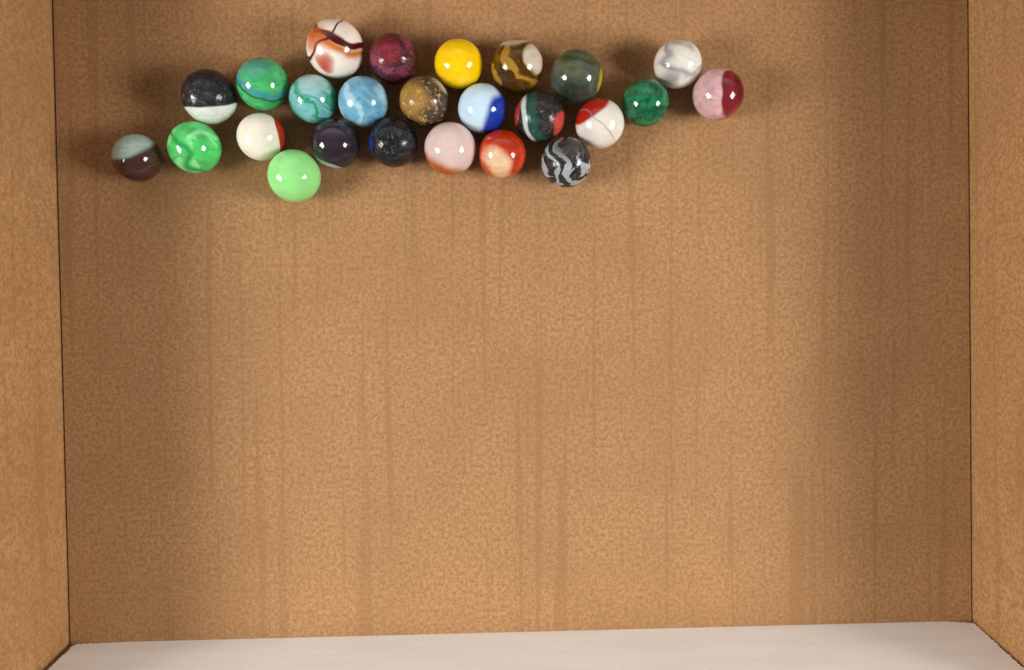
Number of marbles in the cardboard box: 25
